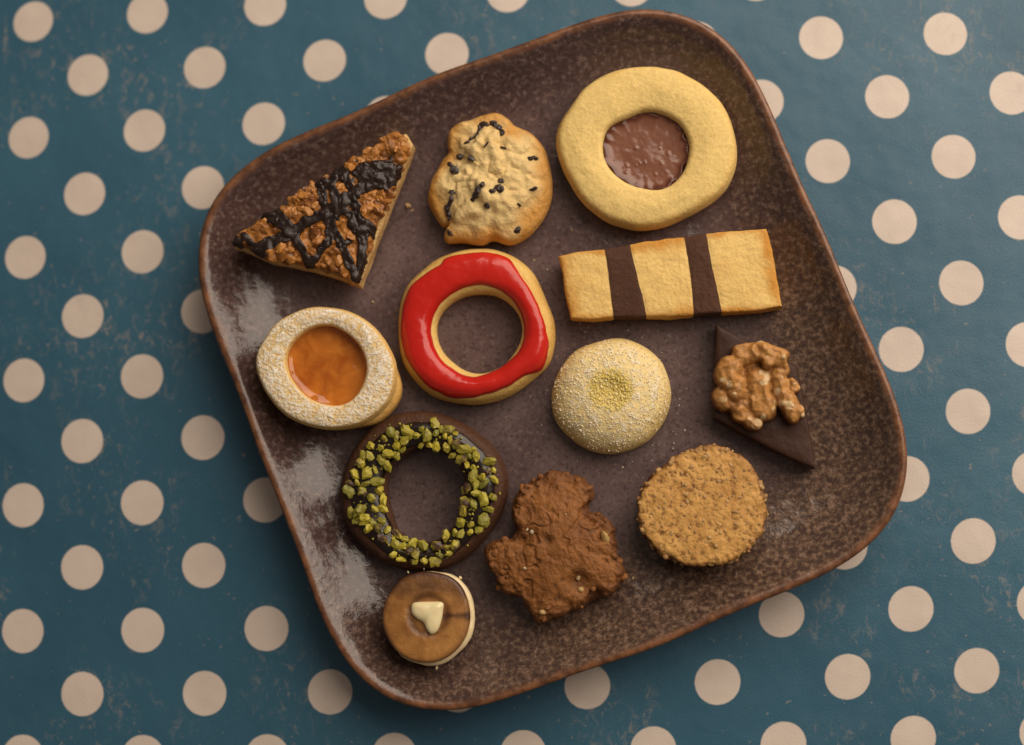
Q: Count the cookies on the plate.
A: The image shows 12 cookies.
